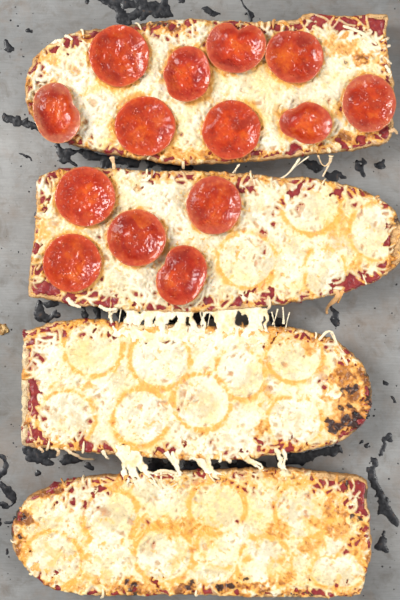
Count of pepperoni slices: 14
